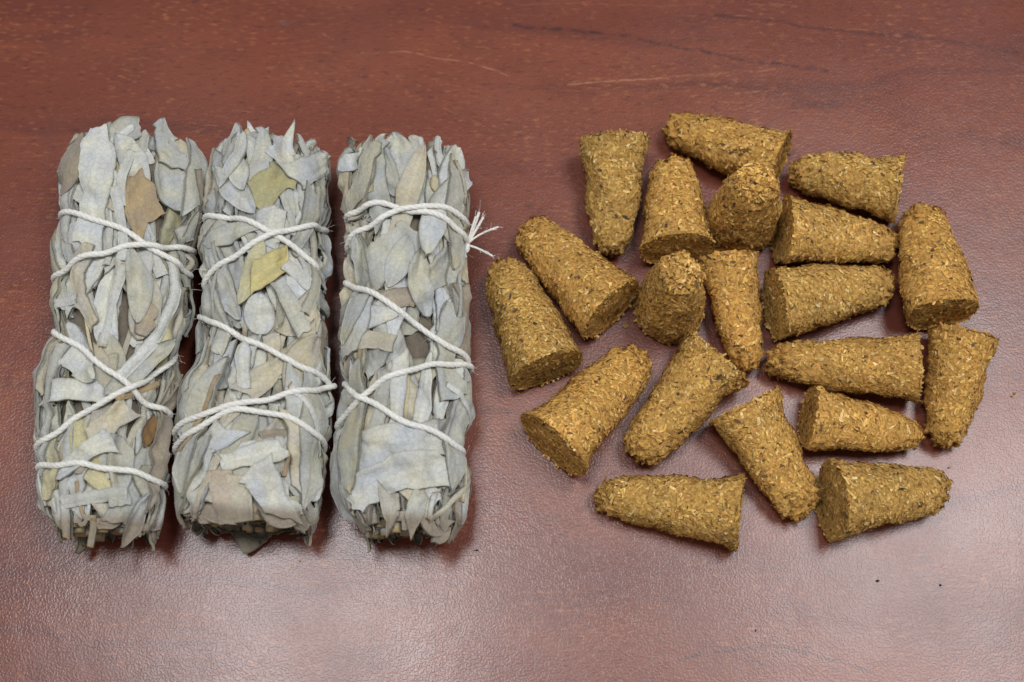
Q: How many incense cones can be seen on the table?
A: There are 20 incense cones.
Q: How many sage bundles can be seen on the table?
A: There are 3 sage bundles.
